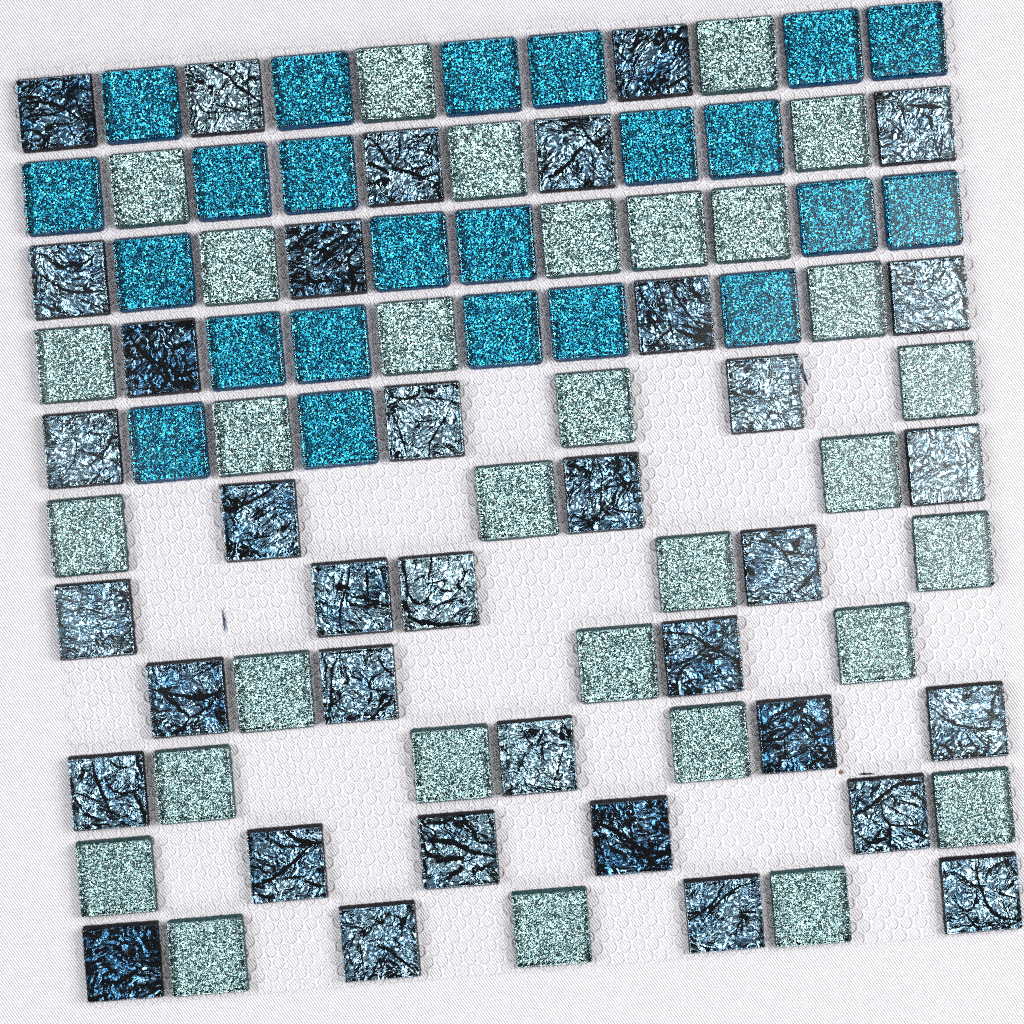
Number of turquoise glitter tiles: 23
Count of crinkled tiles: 36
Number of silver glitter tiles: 31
